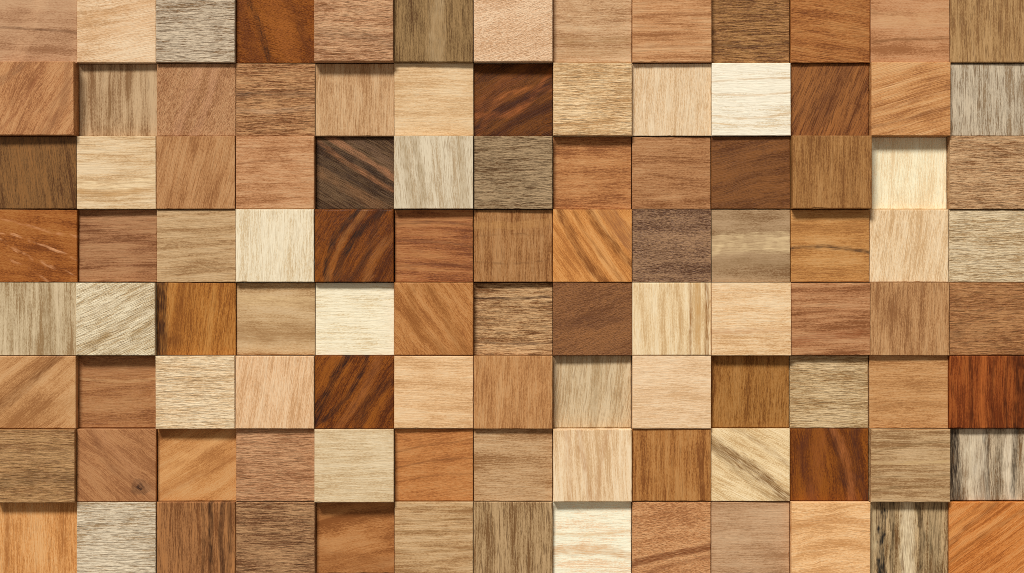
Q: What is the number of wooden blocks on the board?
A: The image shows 104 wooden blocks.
